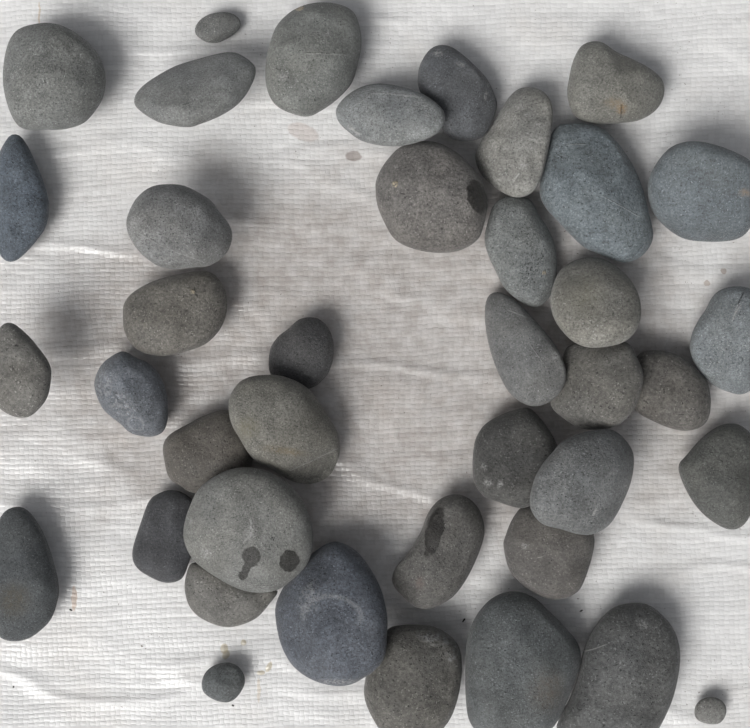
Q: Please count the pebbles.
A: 40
